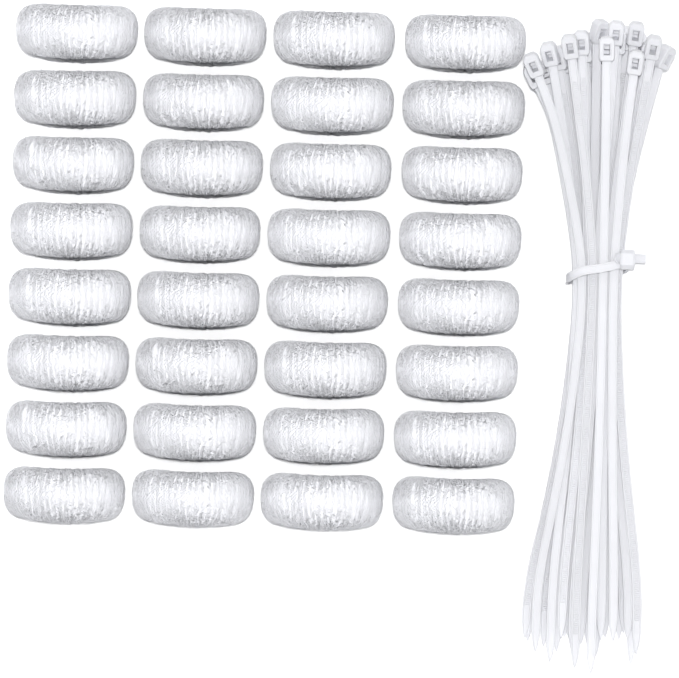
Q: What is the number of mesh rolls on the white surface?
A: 32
